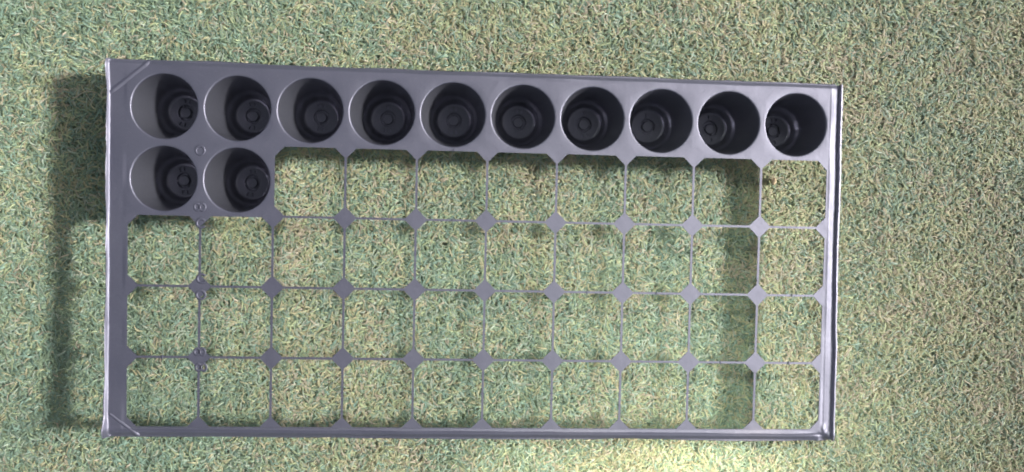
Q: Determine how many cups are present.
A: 12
